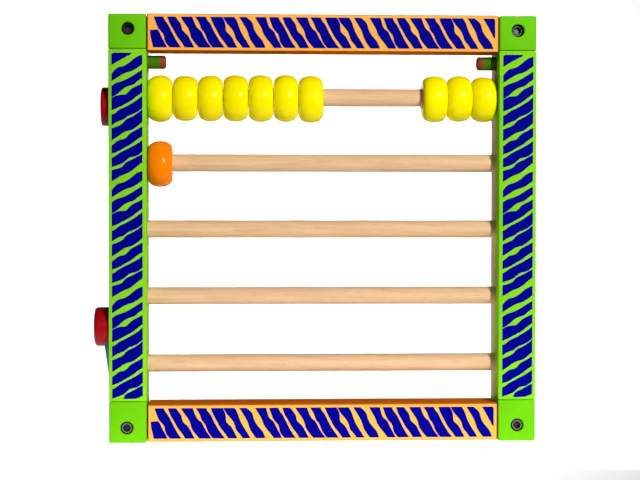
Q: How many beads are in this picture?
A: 11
